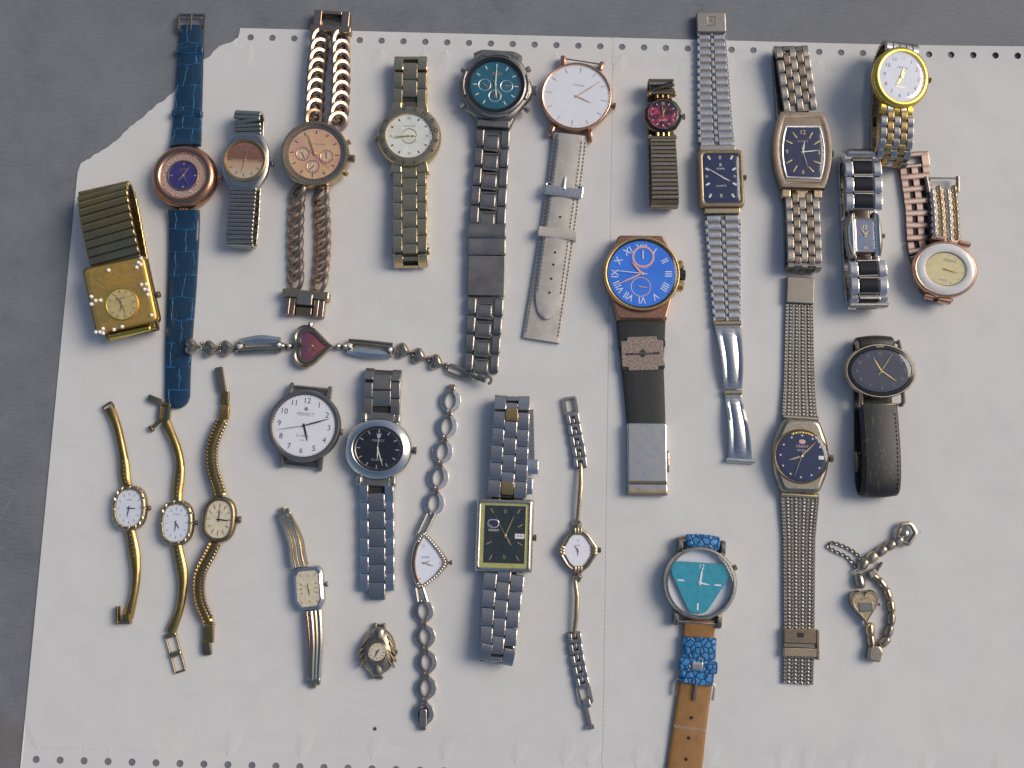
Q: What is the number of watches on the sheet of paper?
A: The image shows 29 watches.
